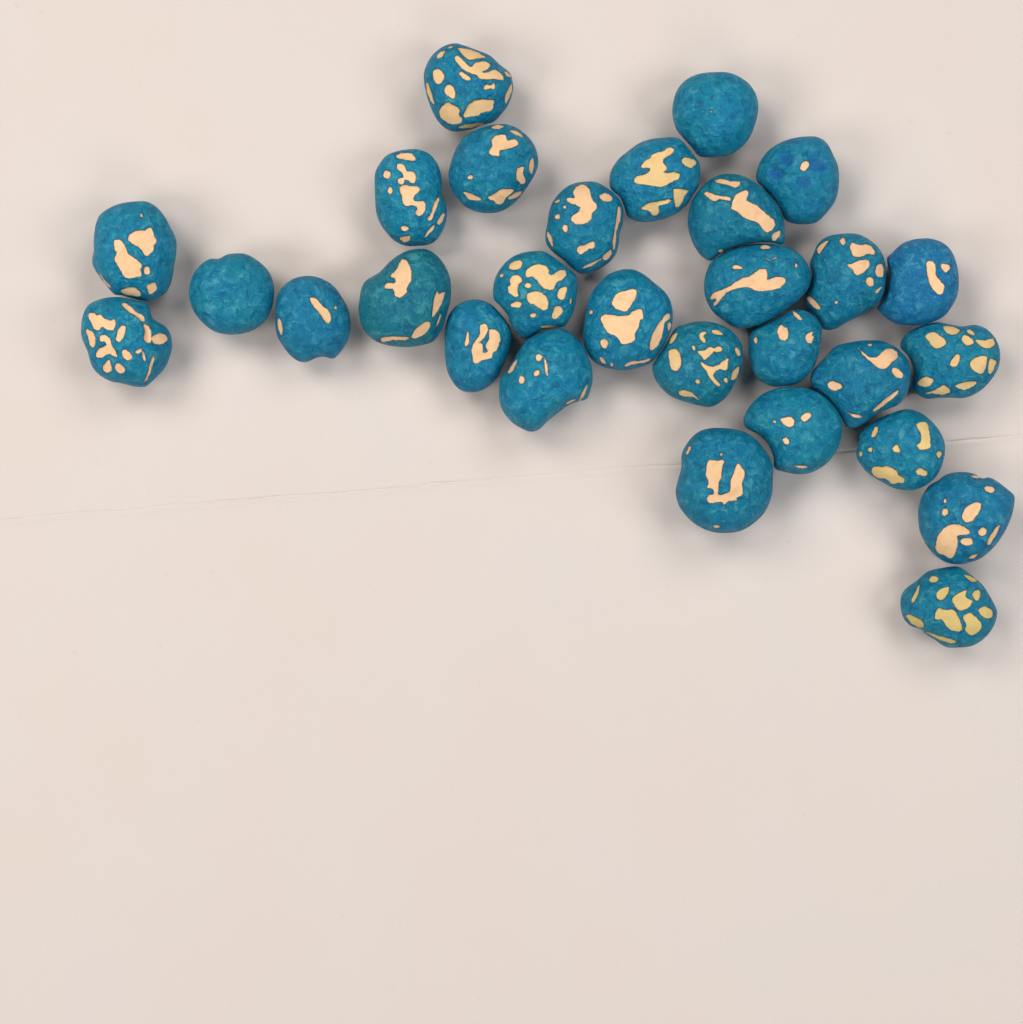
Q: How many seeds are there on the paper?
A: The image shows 29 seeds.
